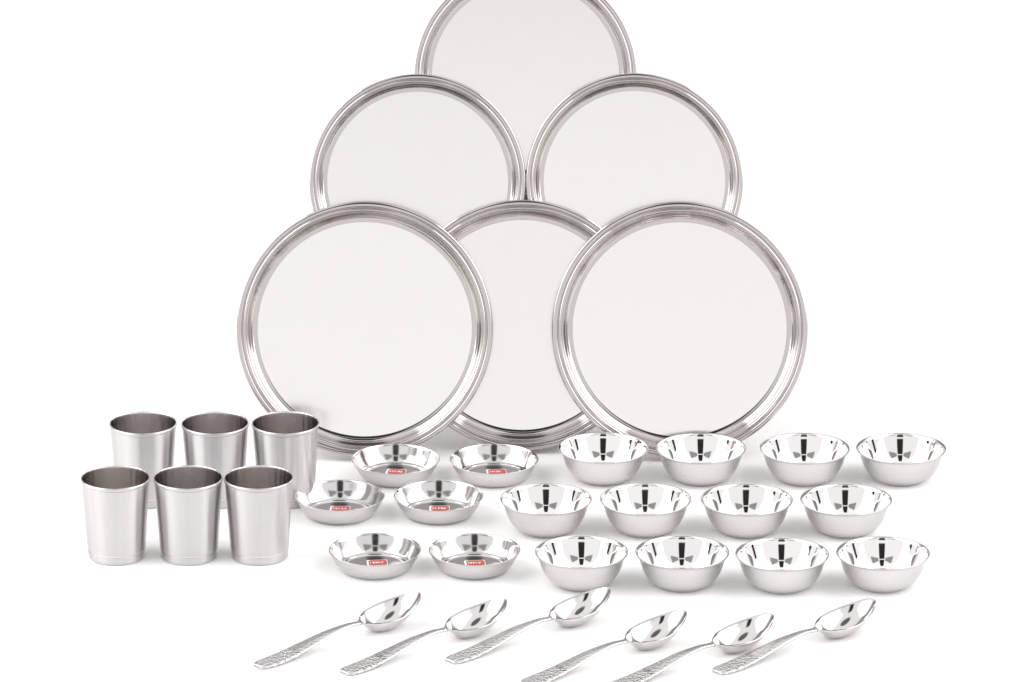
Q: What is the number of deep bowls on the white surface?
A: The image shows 12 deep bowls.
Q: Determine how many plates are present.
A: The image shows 6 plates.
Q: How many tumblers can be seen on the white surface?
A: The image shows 6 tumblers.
